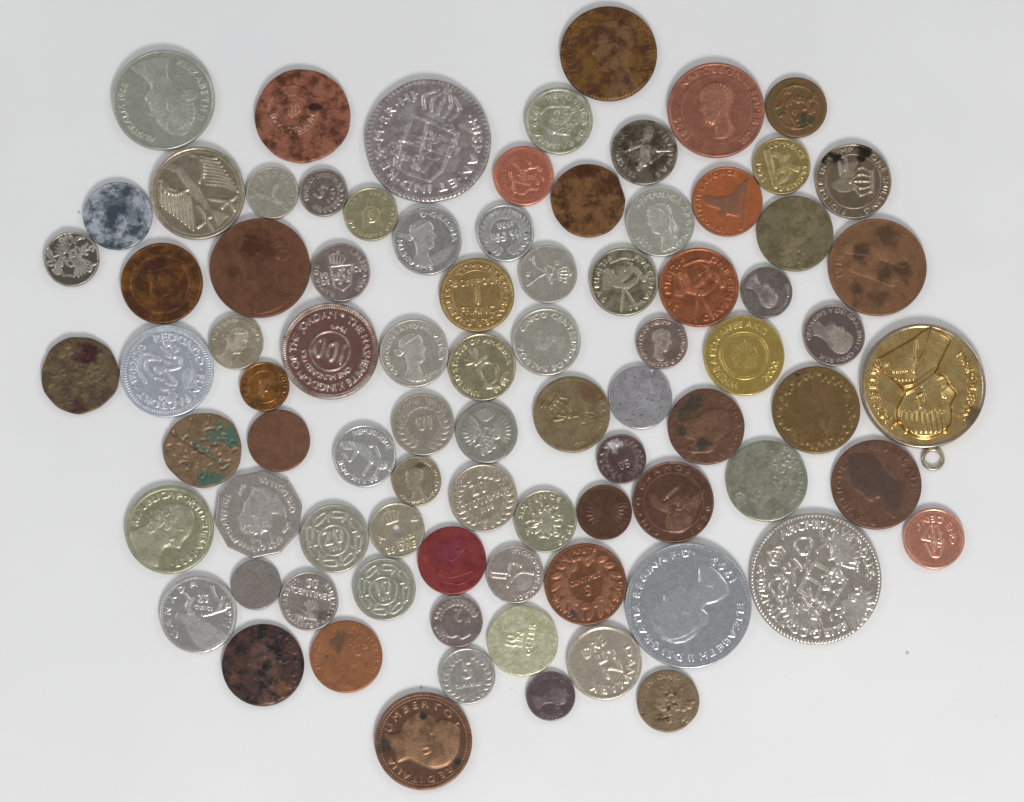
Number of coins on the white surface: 83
